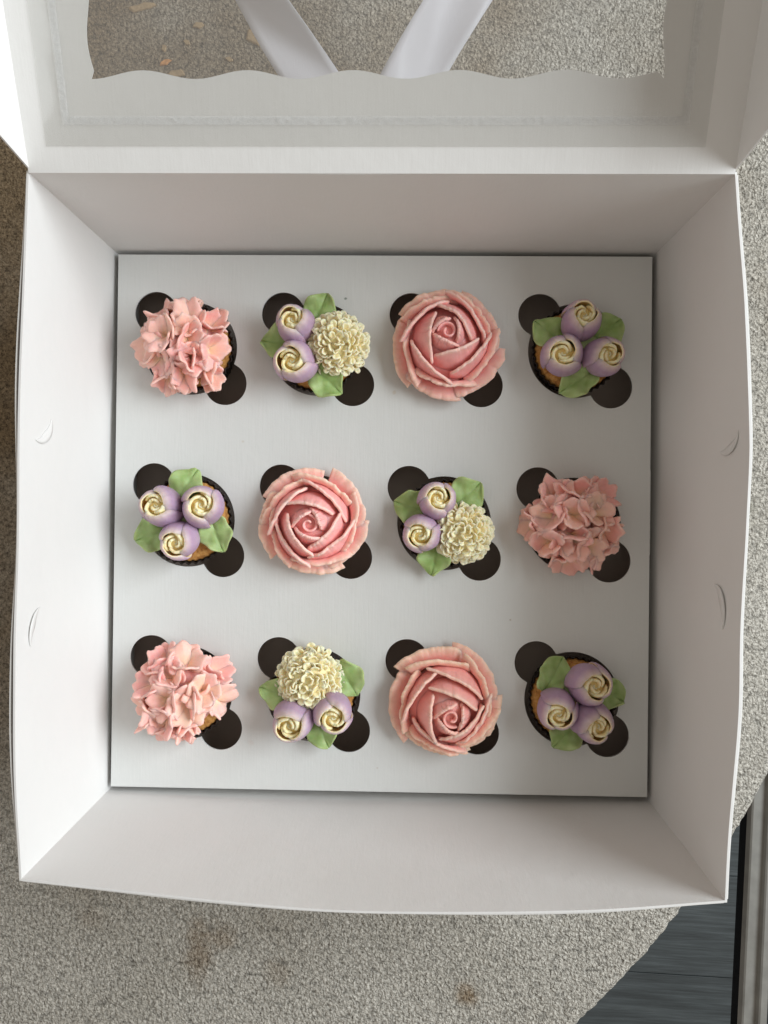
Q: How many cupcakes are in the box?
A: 12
